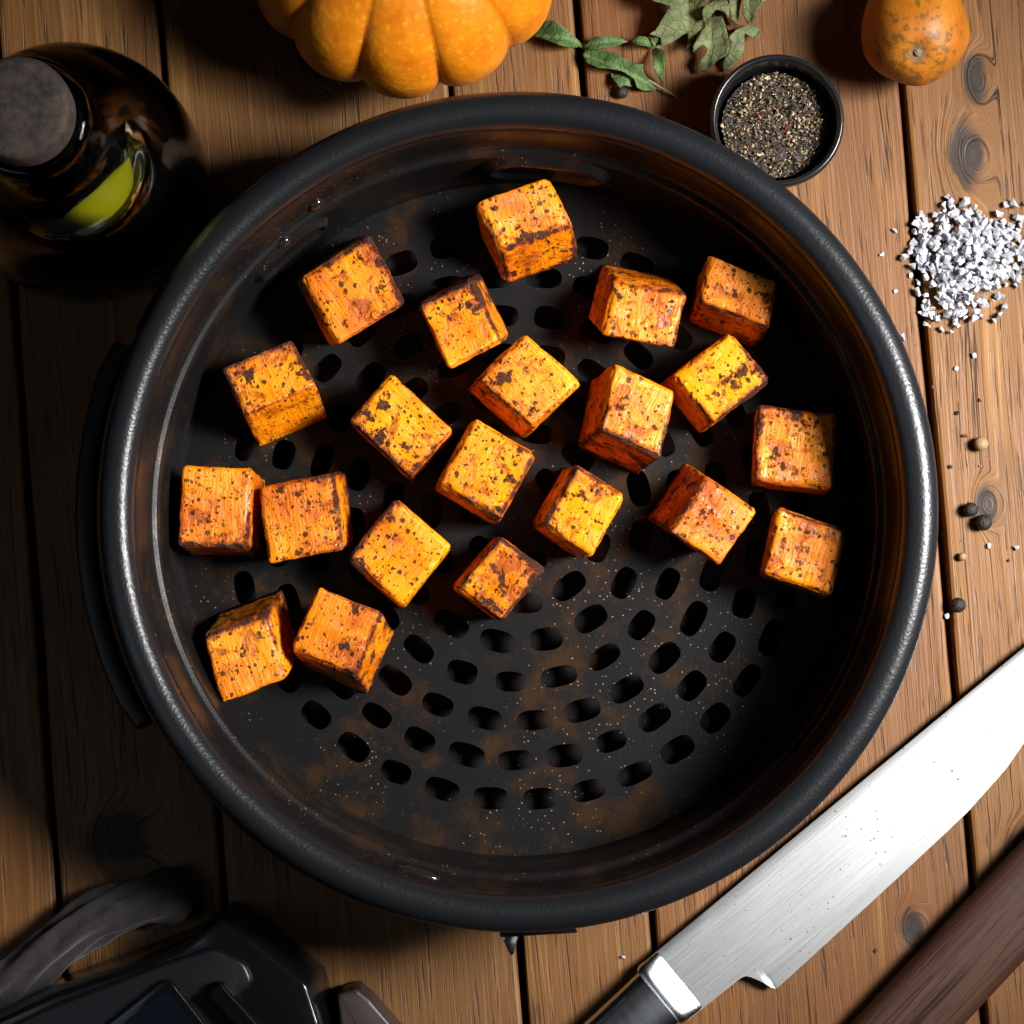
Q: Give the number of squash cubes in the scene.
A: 21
